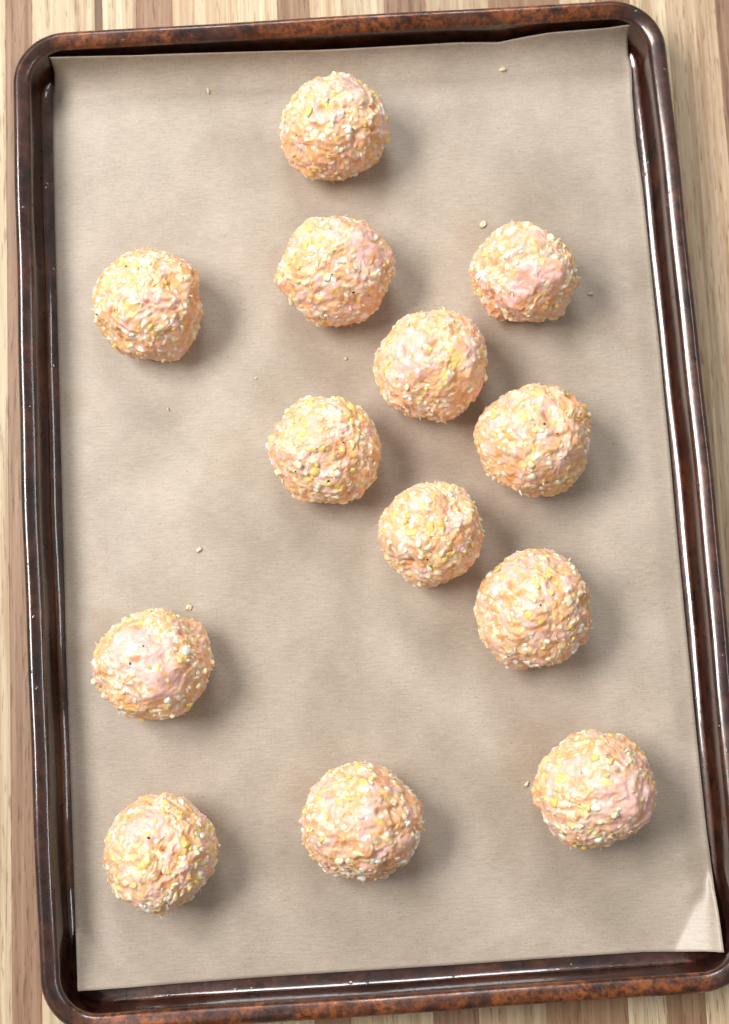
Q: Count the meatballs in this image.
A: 13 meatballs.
